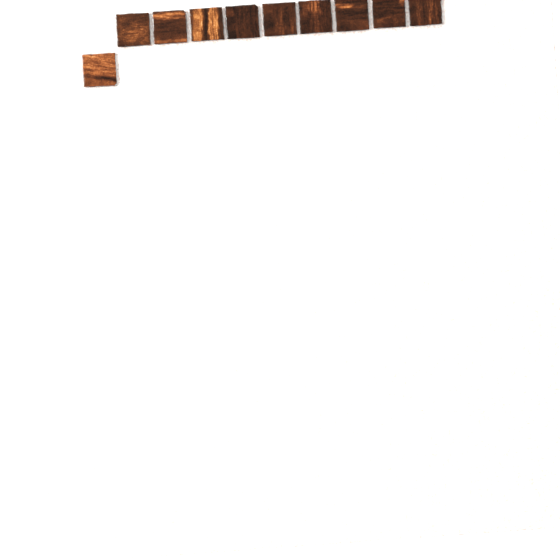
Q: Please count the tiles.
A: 10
